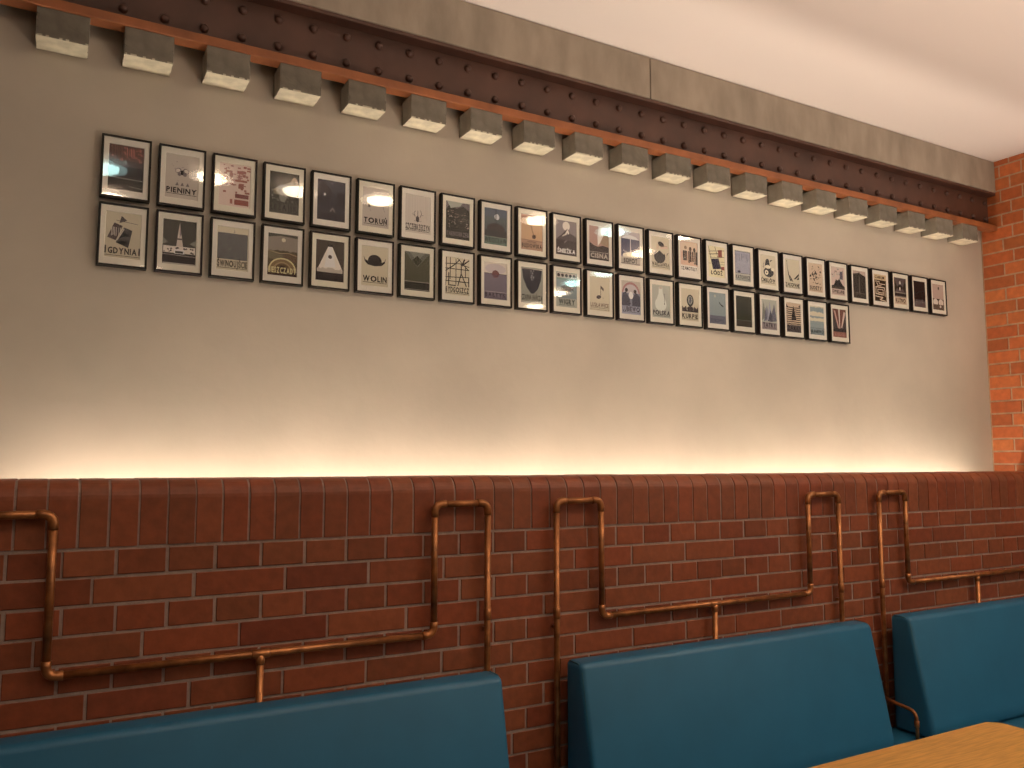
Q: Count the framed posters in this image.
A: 47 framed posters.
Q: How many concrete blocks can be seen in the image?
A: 20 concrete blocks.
